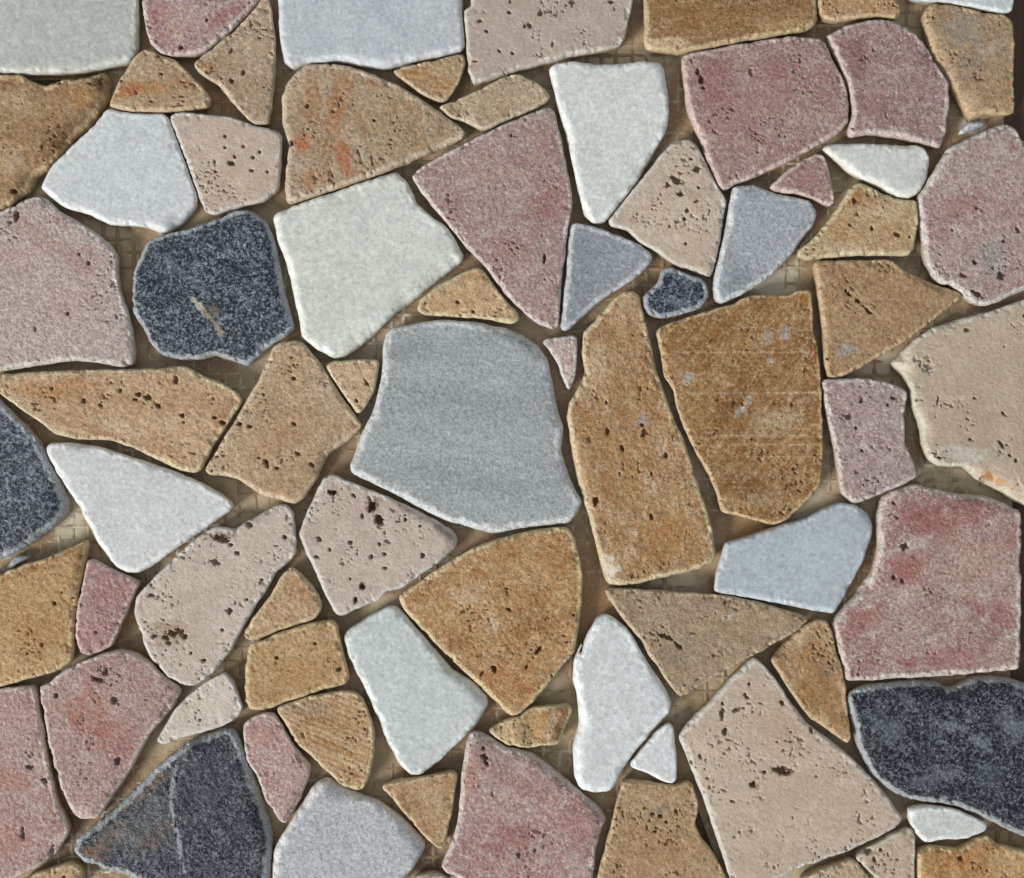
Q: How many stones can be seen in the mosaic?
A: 77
